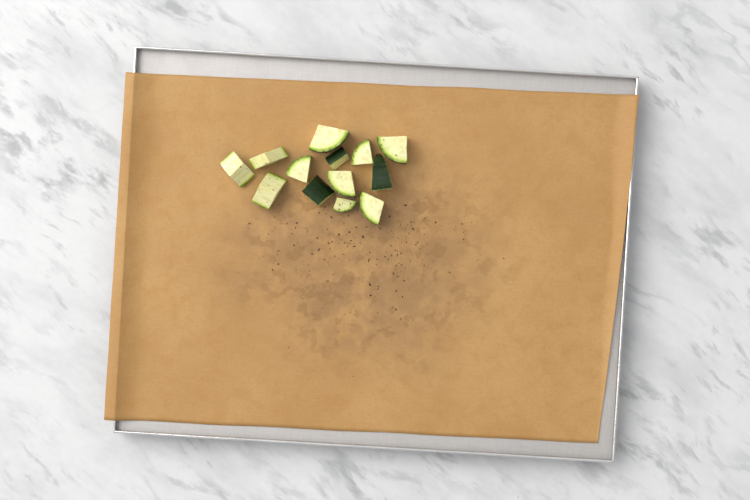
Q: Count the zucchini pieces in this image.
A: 13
